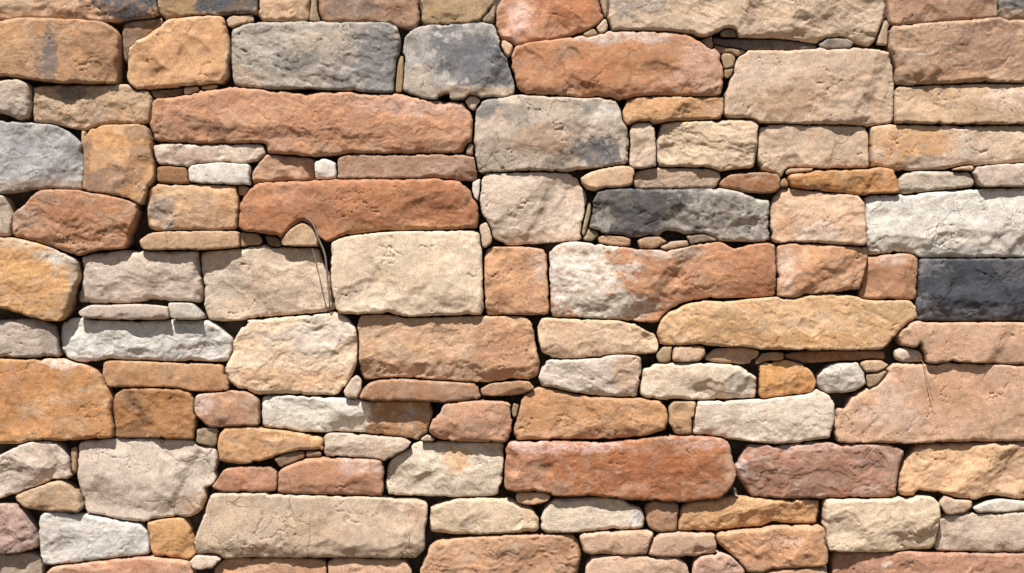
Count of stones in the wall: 172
